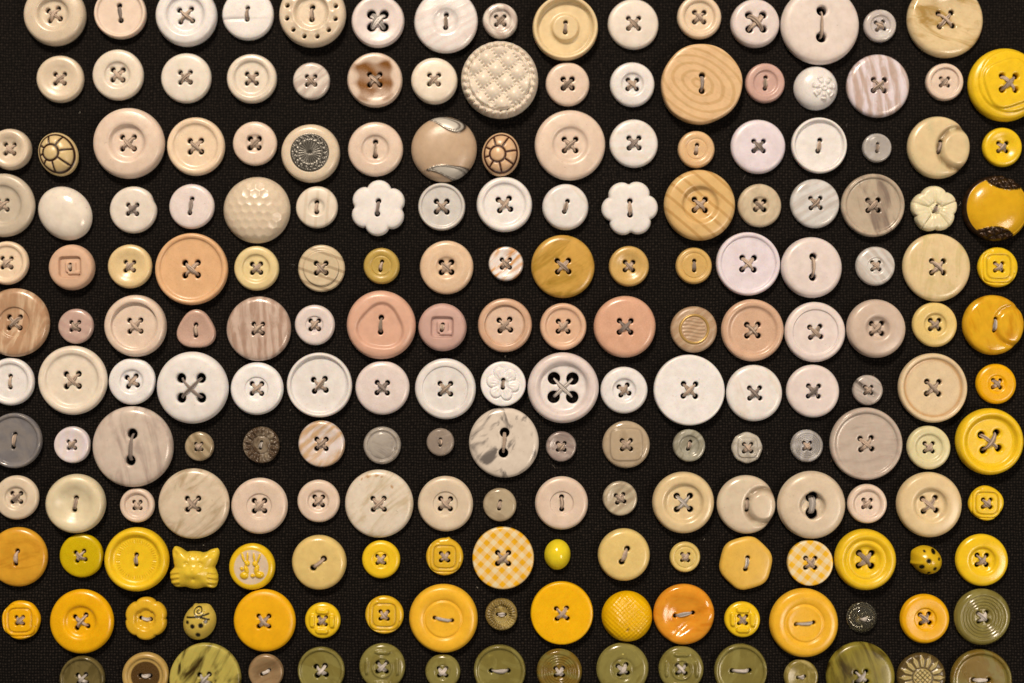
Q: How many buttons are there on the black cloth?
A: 200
